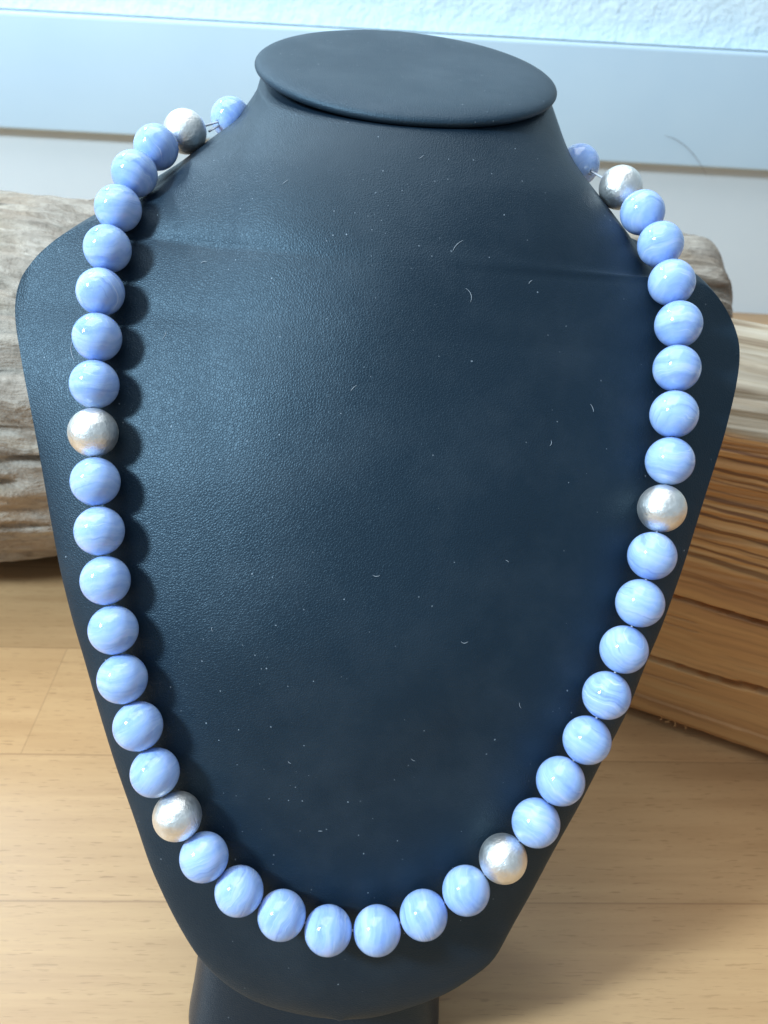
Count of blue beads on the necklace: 37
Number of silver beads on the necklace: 6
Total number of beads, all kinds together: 43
